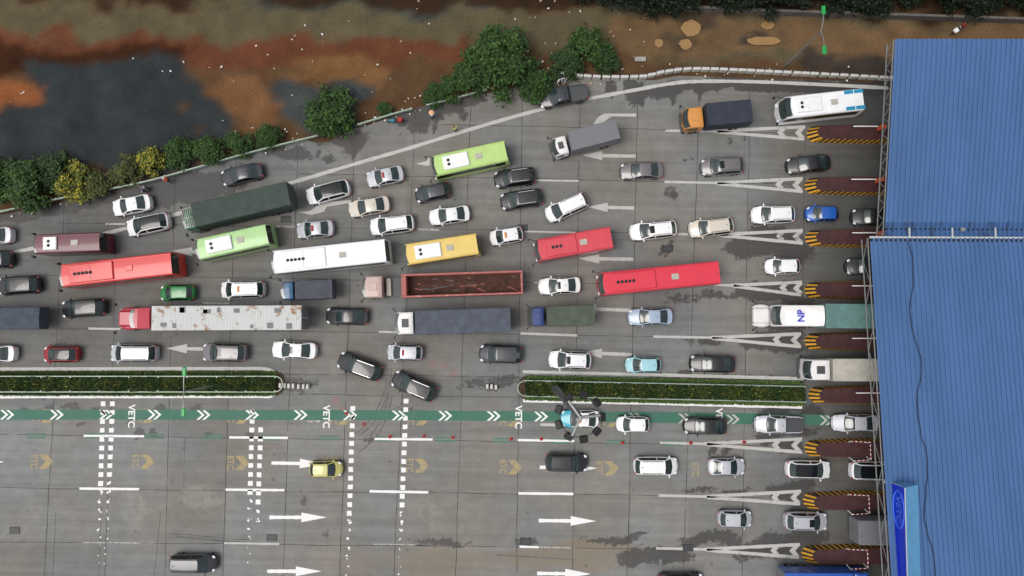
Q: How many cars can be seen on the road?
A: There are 61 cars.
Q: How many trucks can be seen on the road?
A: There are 13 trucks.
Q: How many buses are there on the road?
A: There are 9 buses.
